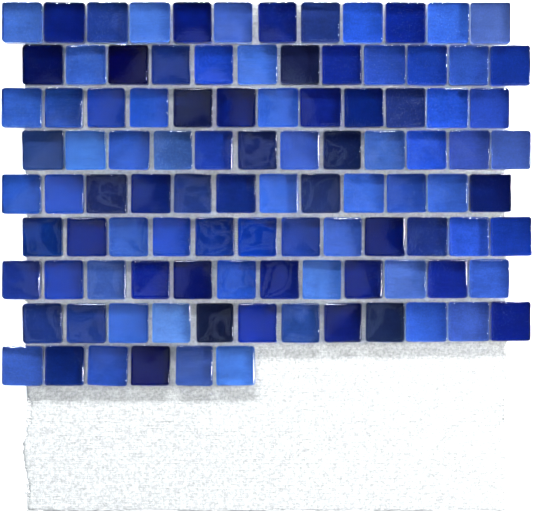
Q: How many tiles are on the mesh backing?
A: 102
